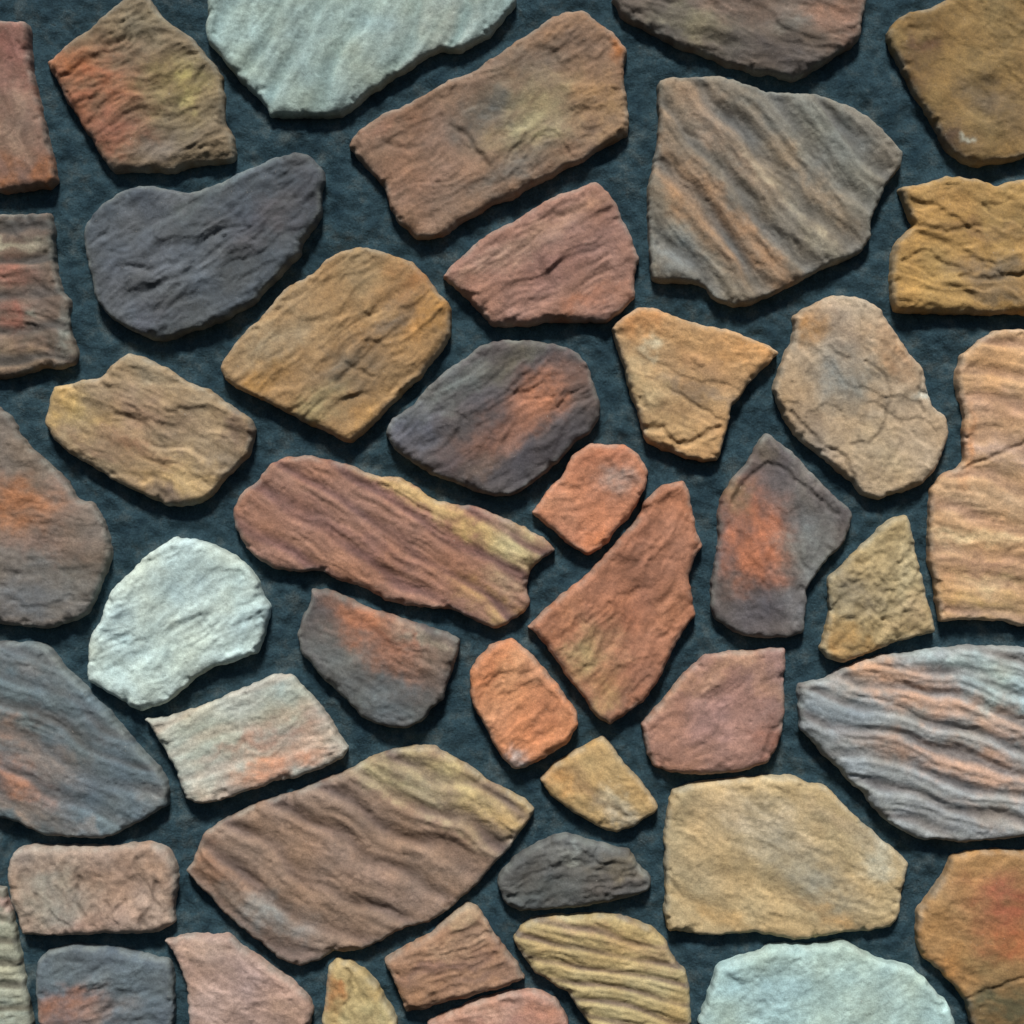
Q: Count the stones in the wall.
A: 44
